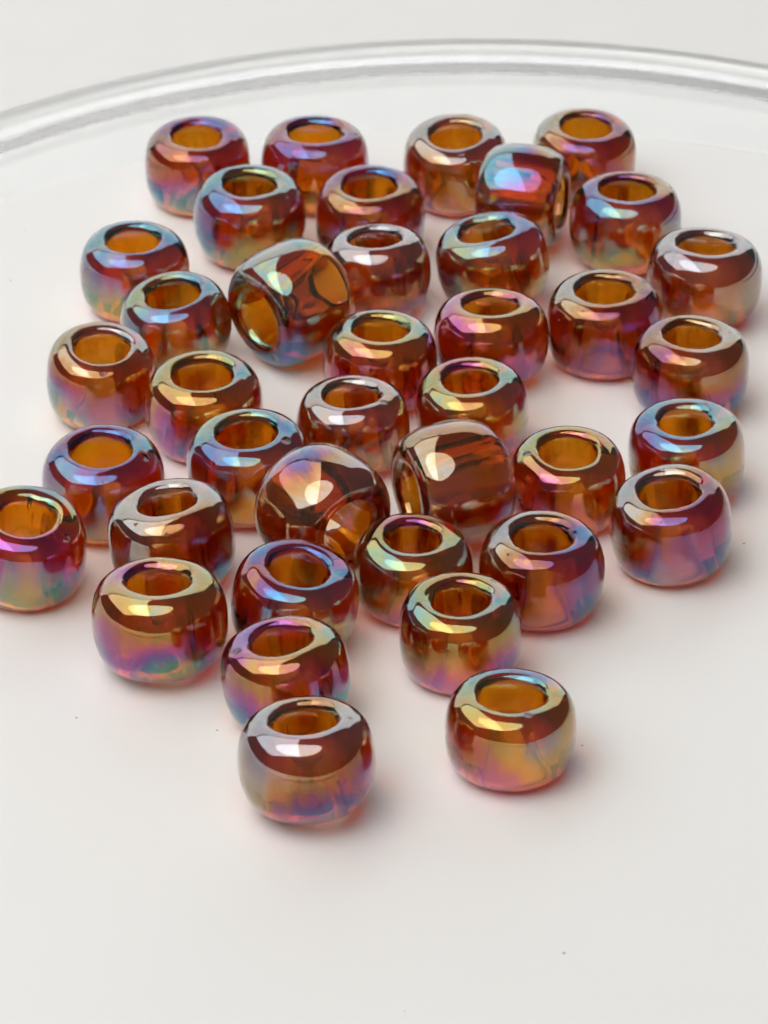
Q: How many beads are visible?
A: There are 39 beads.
